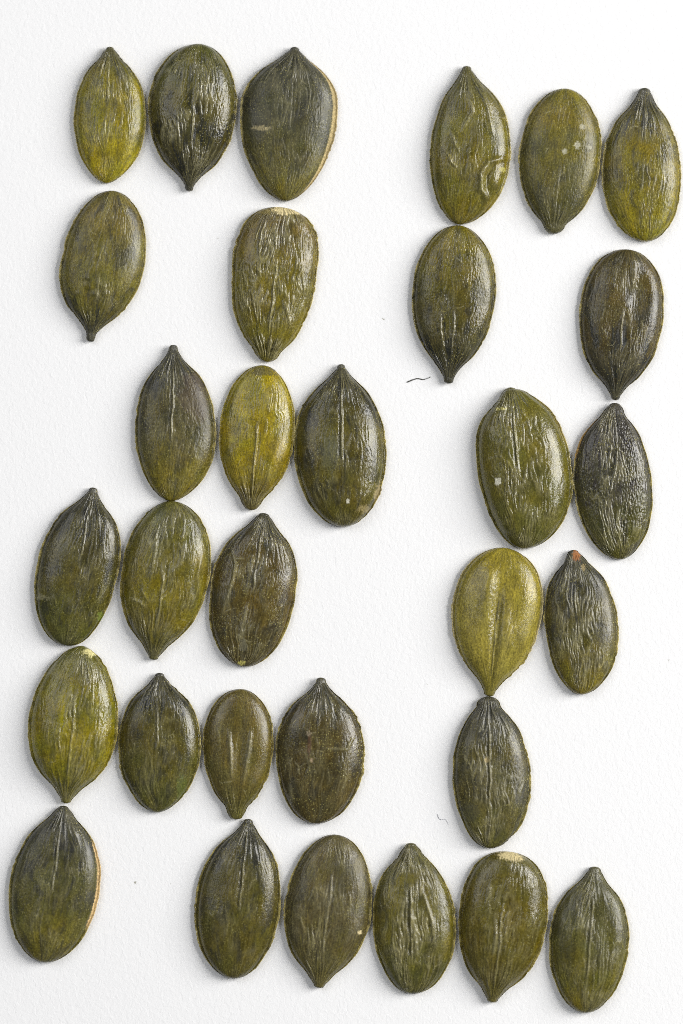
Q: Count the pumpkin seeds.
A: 31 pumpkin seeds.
